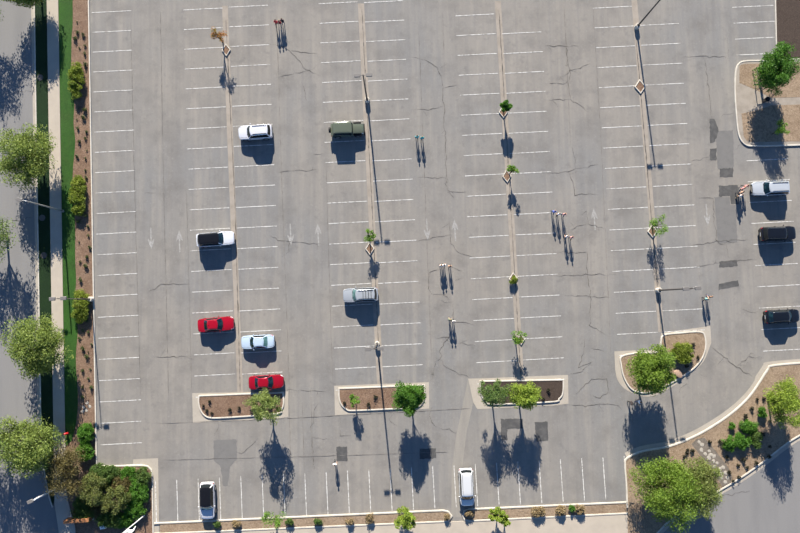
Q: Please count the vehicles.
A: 12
